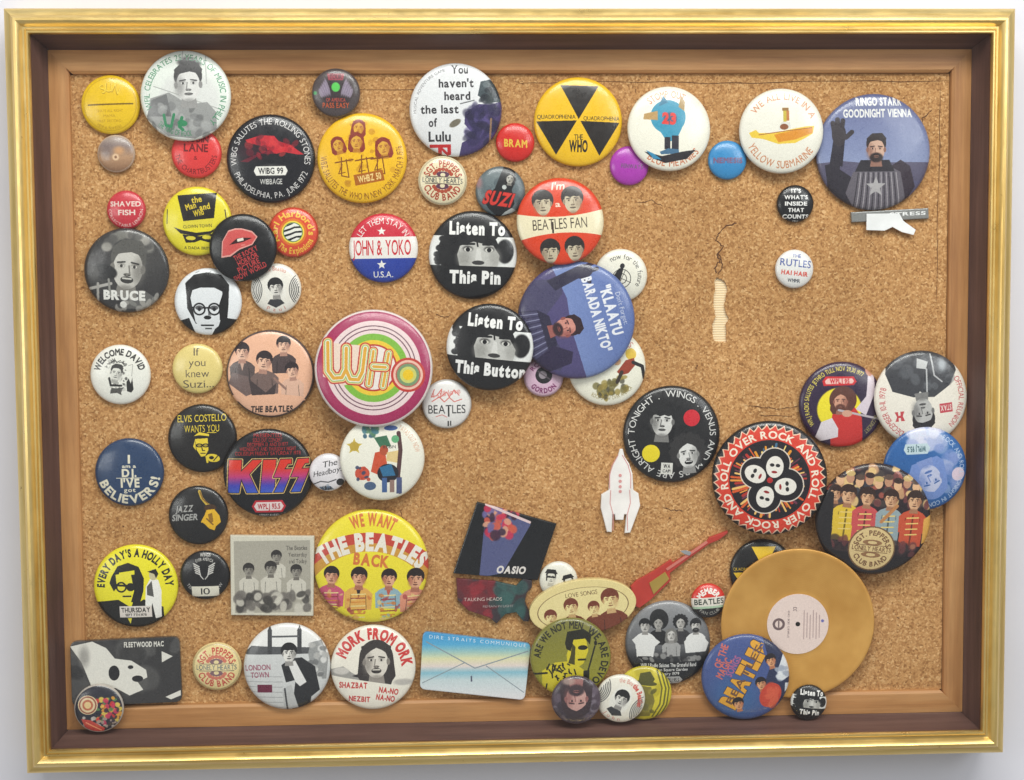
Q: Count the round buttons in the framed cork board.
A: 68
